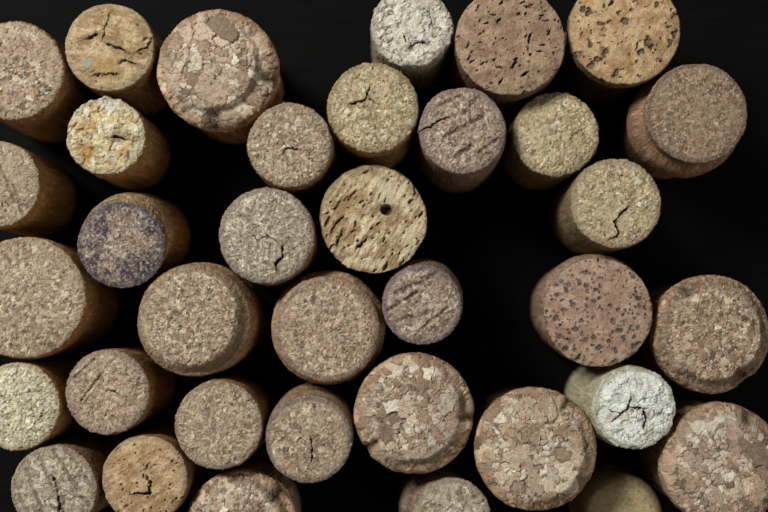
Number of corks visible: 36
